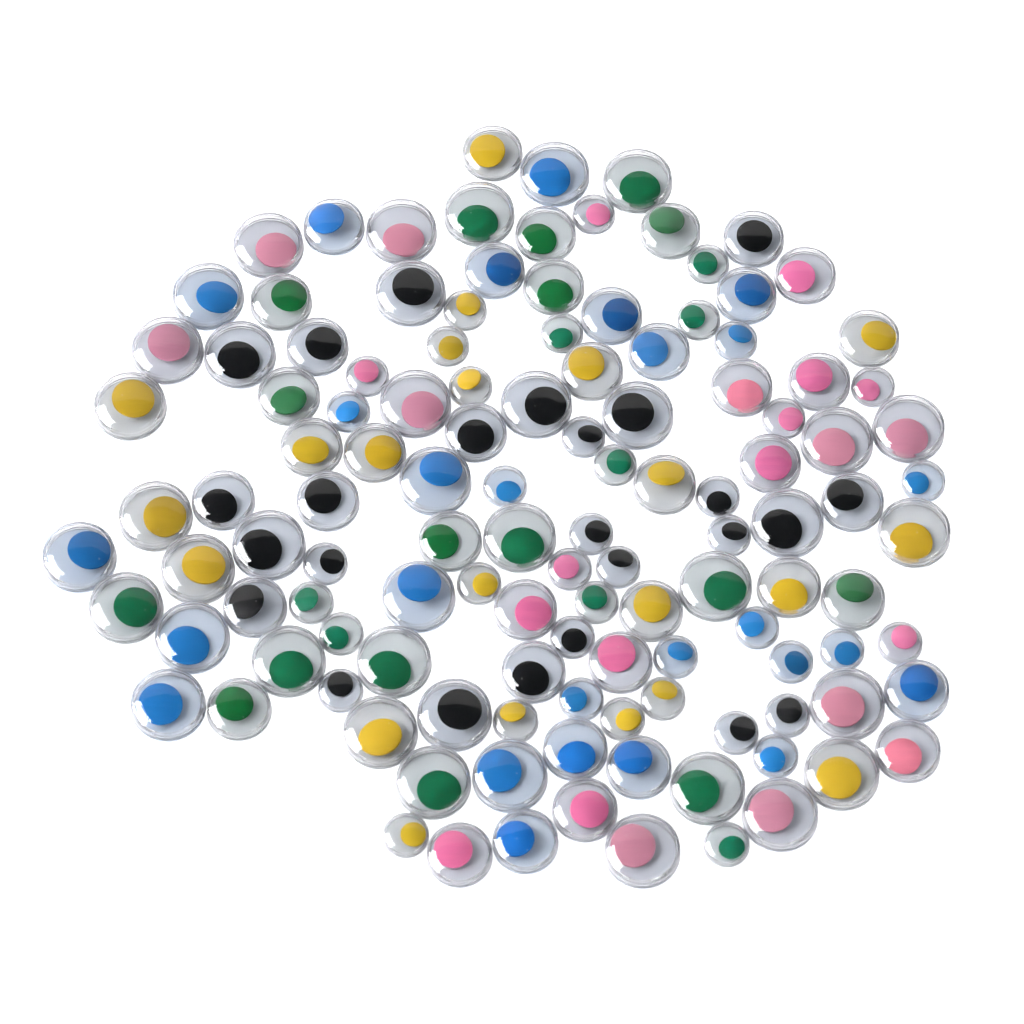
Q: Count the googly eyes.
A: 123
